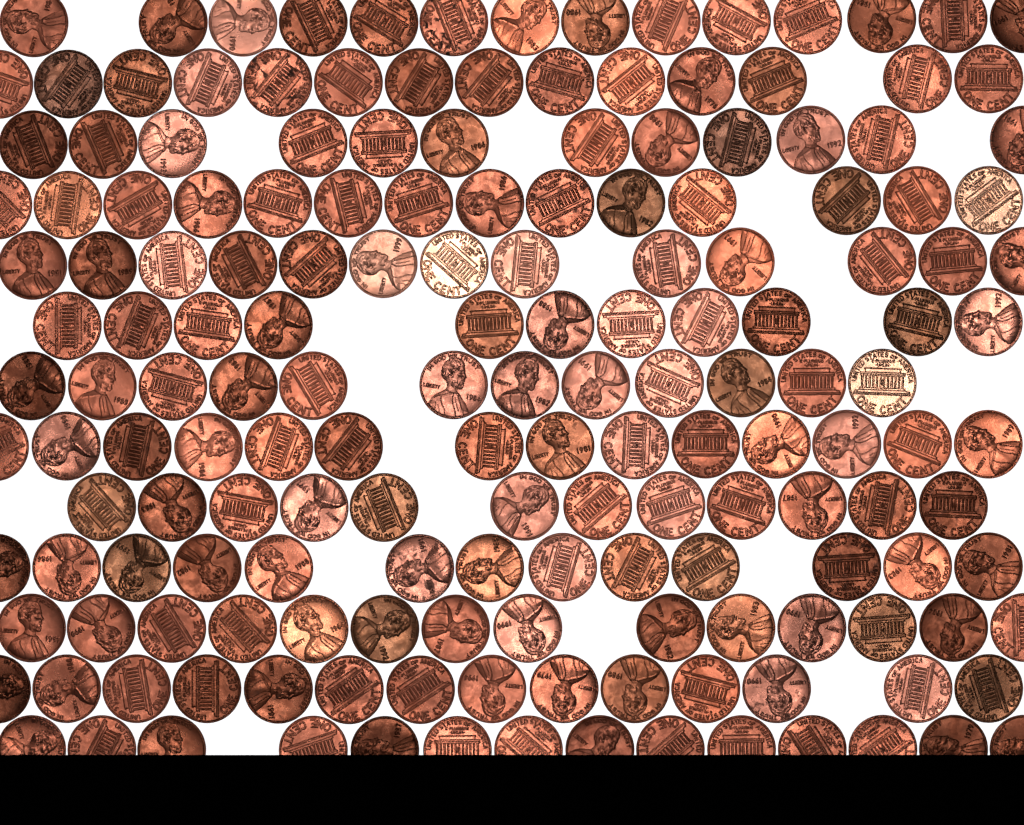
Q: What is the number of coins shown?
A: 171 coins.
